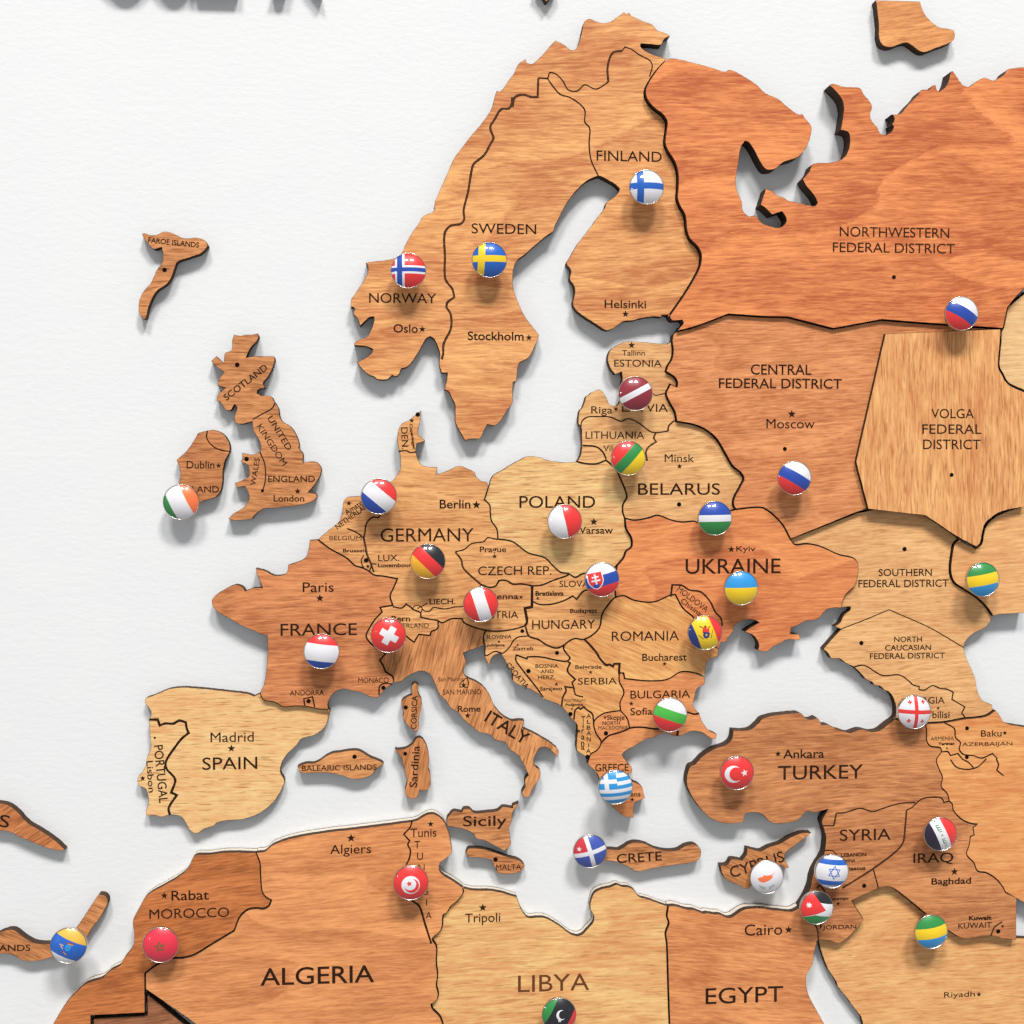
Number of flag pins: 33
